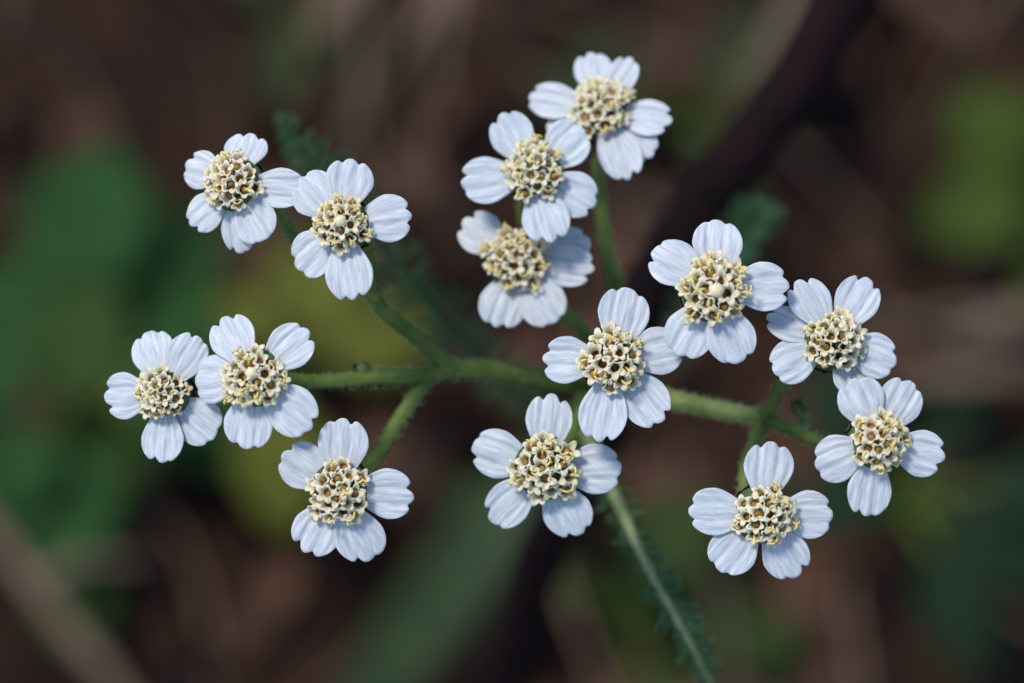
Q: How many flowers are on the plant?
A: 14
